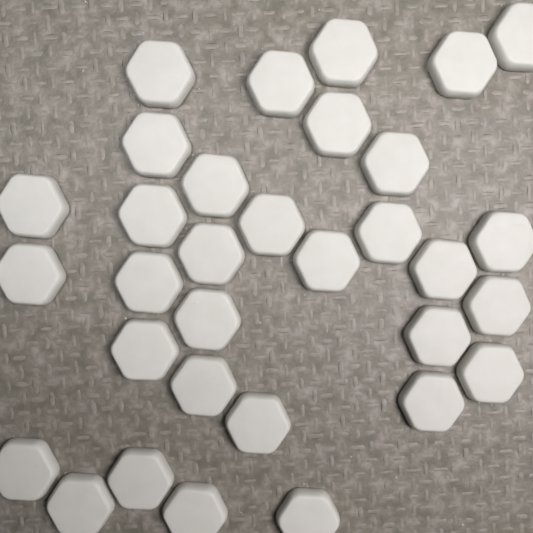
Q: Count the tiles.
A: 32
